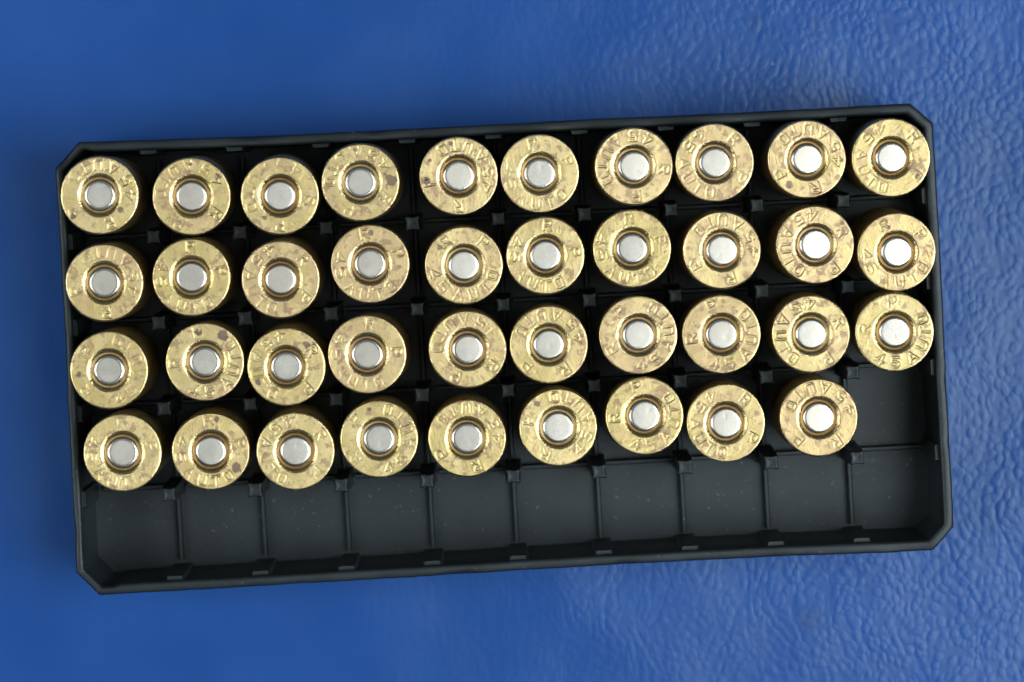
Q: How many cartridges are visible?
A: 39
